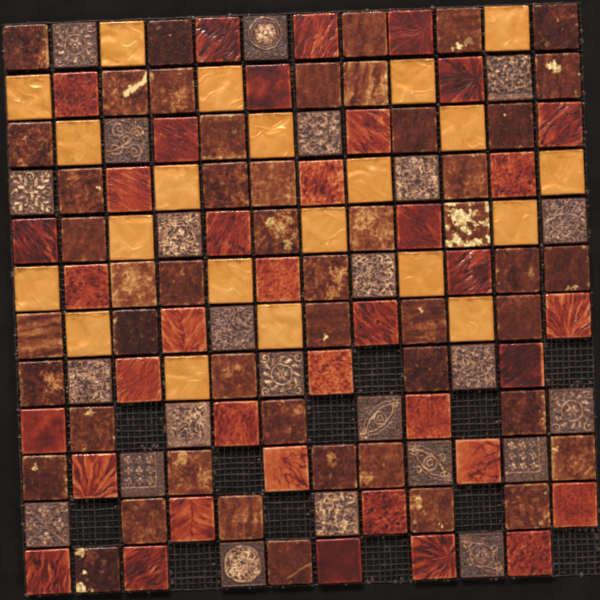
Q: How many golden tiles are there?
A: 21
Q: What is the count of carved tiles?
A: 24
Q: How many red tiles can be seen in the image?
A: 38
